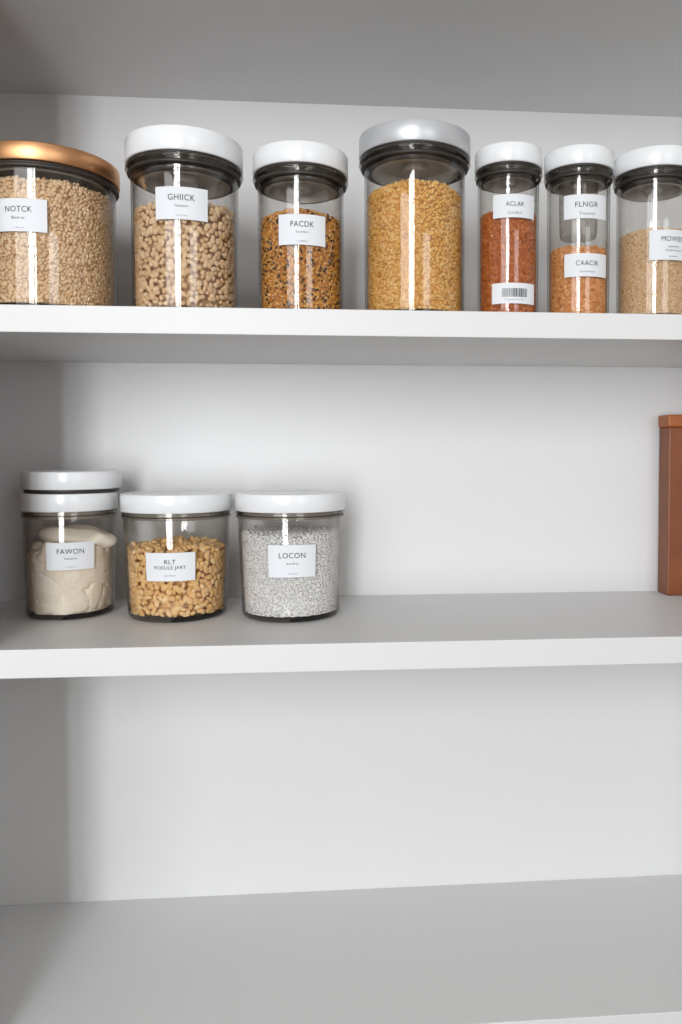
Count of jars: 10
